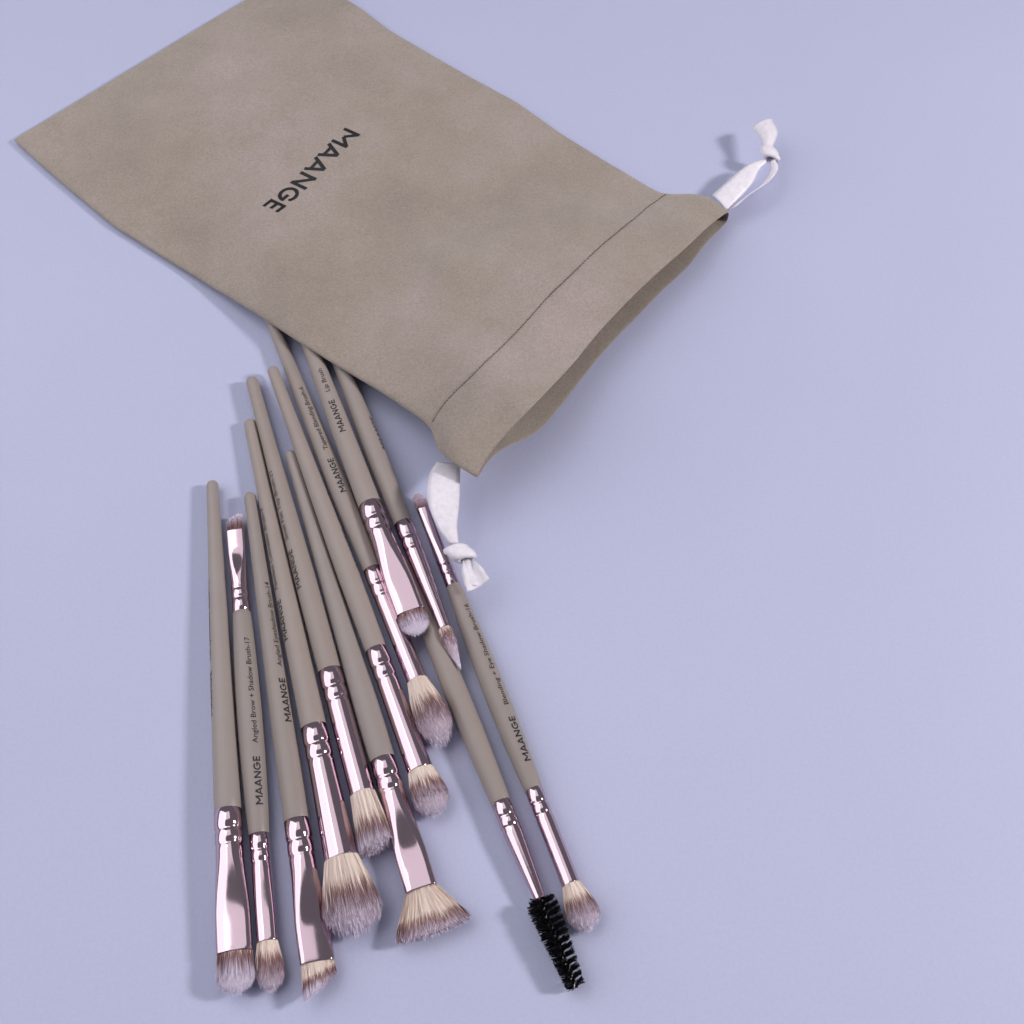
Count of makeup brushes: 12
